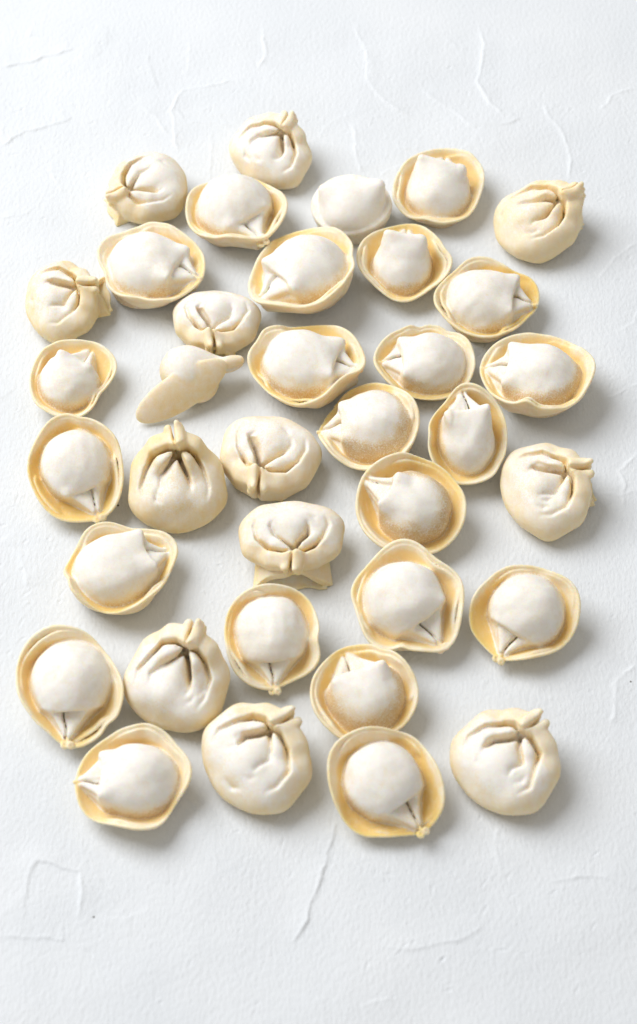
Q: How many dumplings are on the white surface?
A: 36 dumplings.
